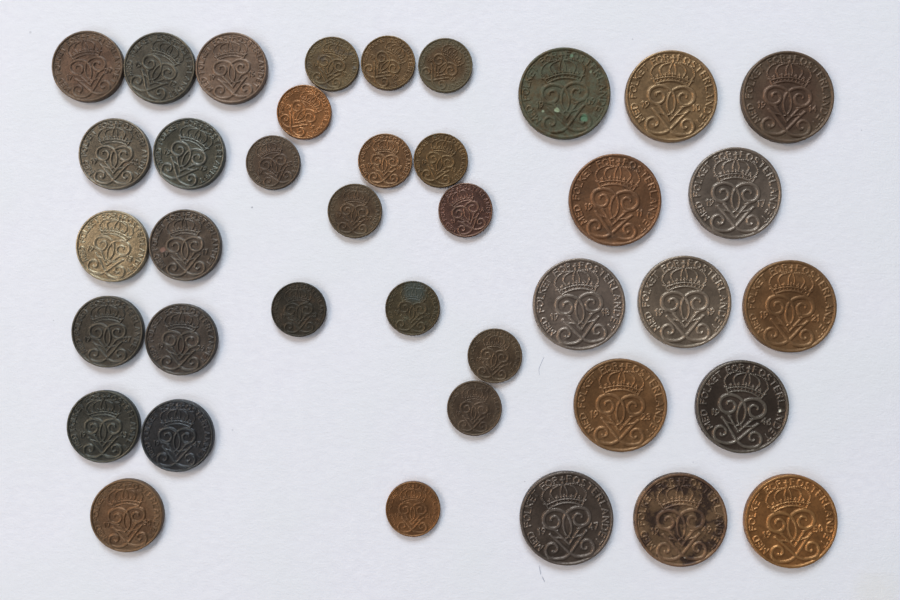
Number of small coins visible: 14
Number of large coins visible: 13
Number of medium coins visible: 12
